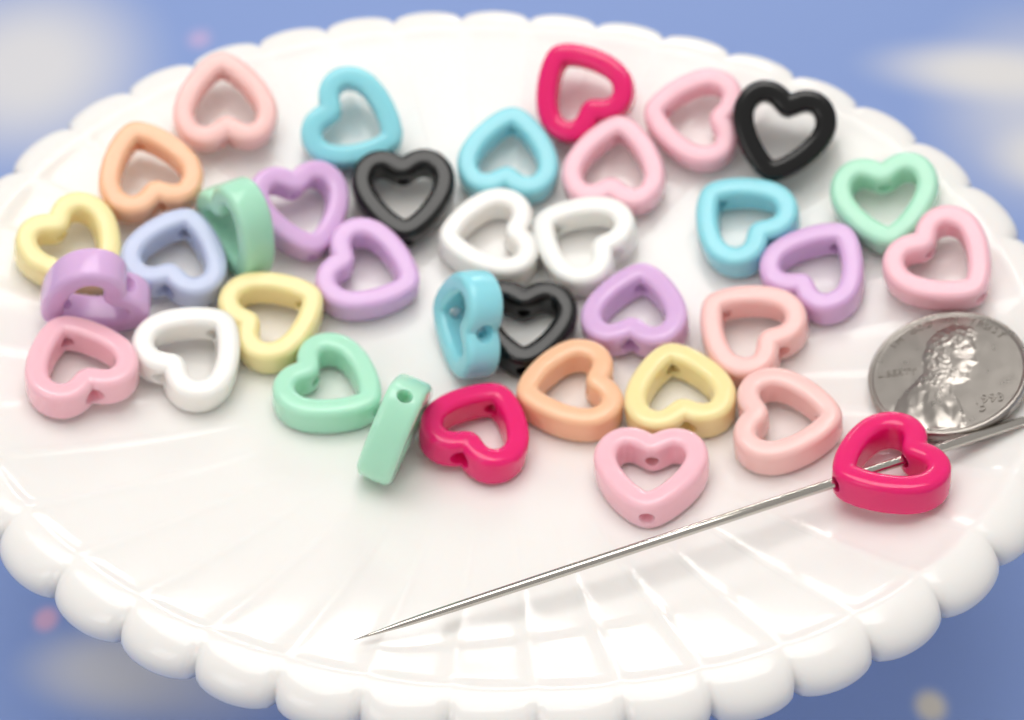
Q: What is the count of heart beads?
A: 36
